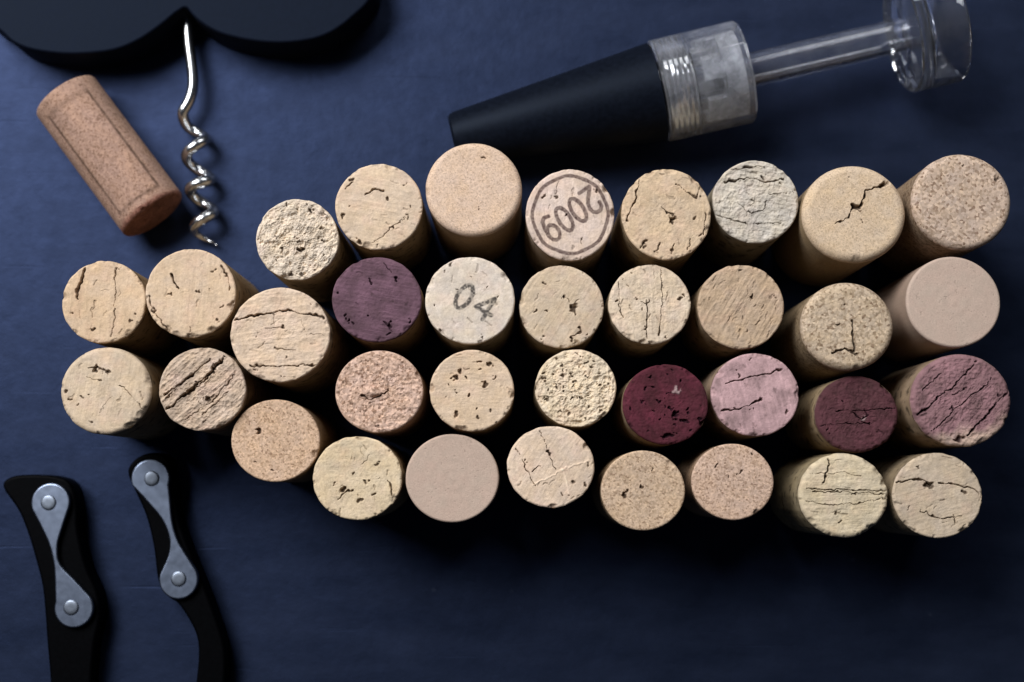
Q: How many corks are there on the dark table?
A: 36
